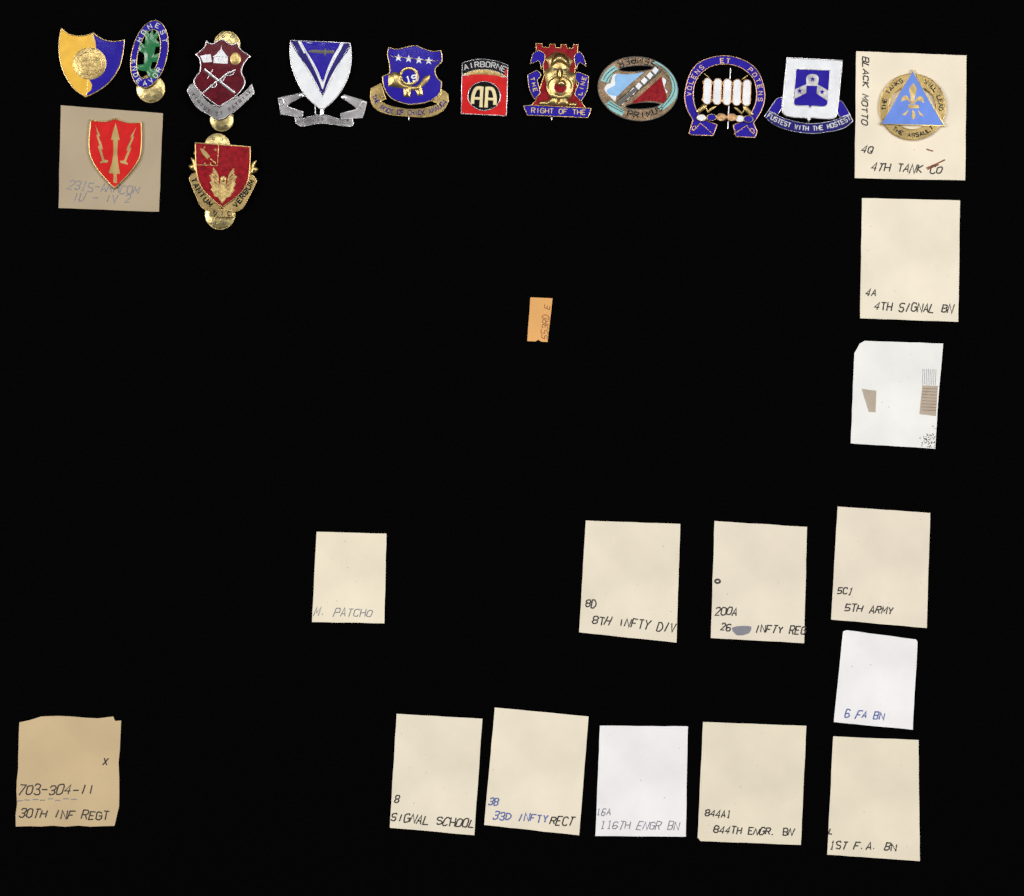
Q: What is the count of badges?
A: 13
